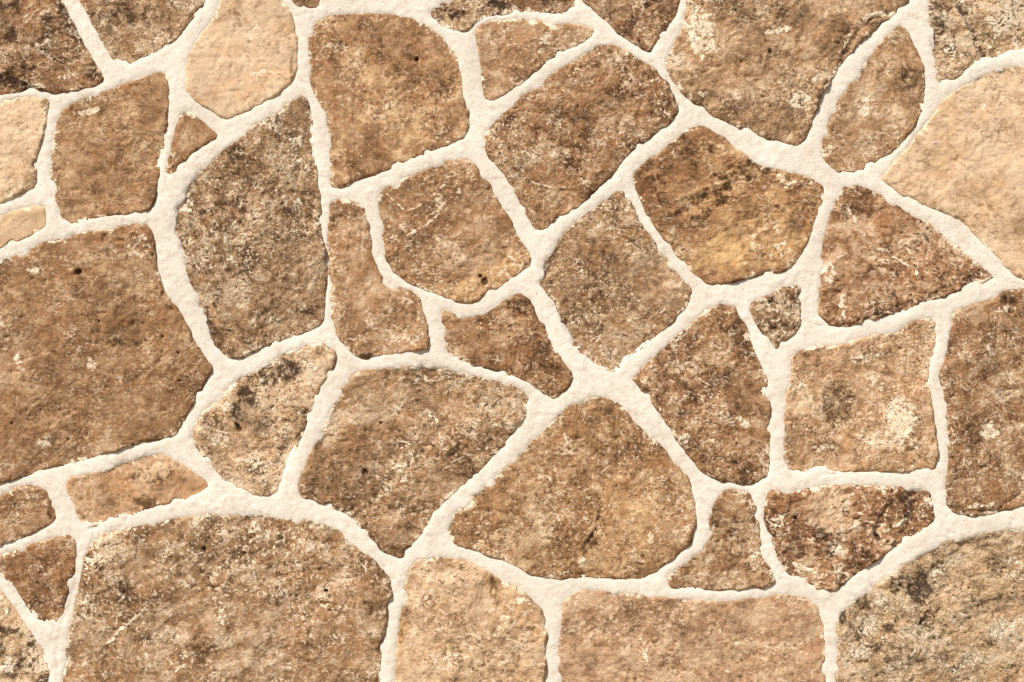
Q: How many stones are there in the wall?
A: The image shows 42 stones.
